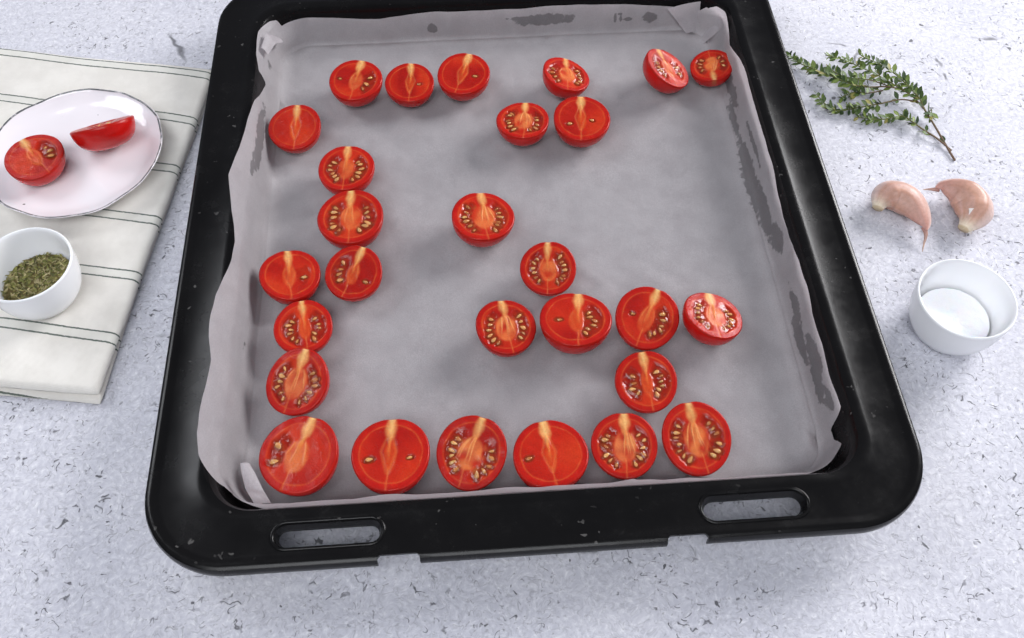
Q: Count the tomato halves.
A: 30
